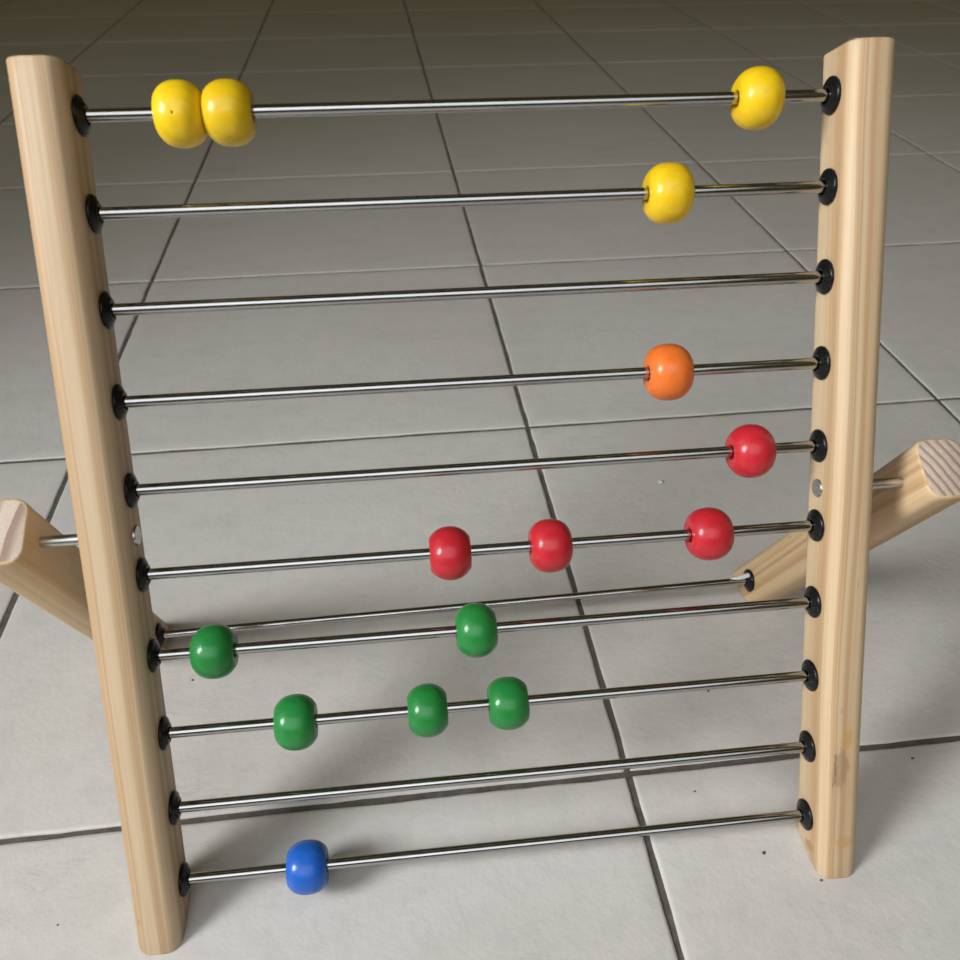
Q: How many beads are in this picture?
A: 15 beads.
